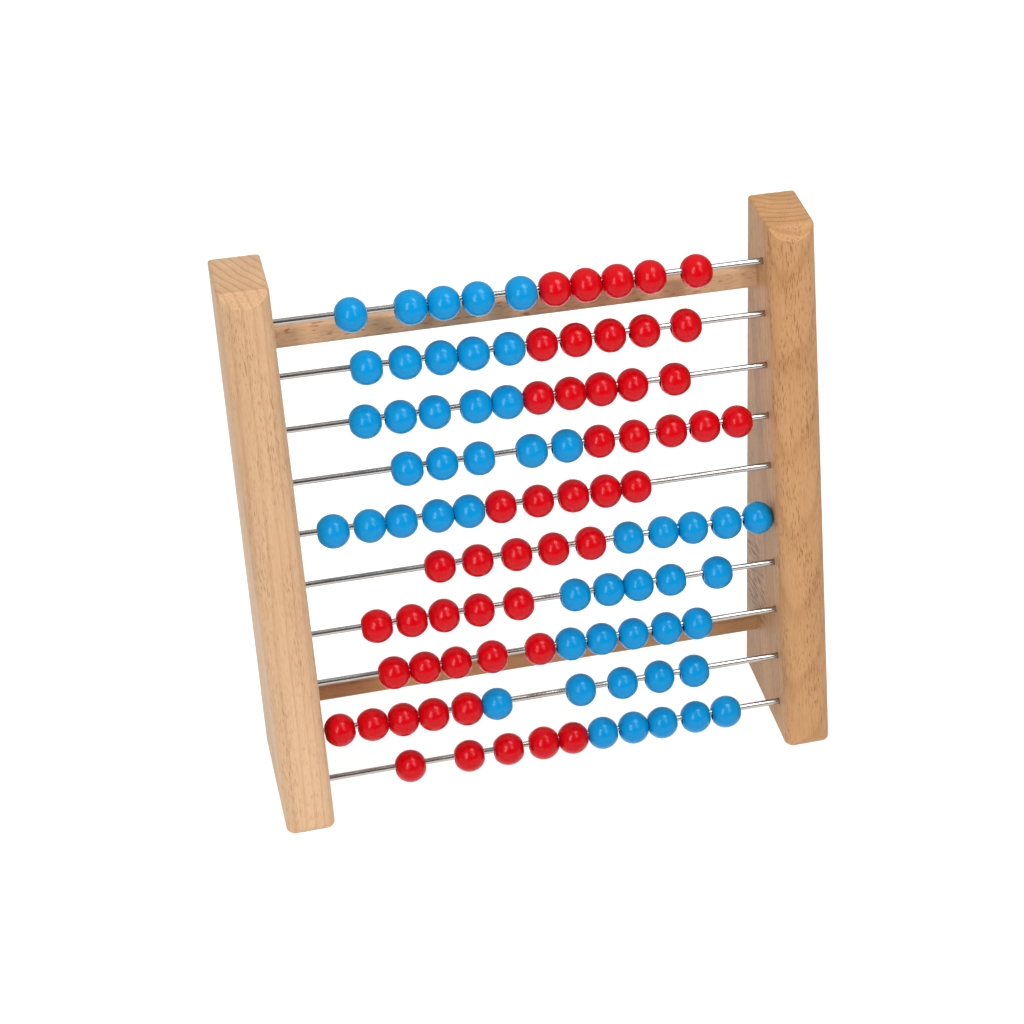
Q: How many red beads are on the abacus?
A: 50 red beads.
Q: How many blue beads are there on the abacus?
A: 50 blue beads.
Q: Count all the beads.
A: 100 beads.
